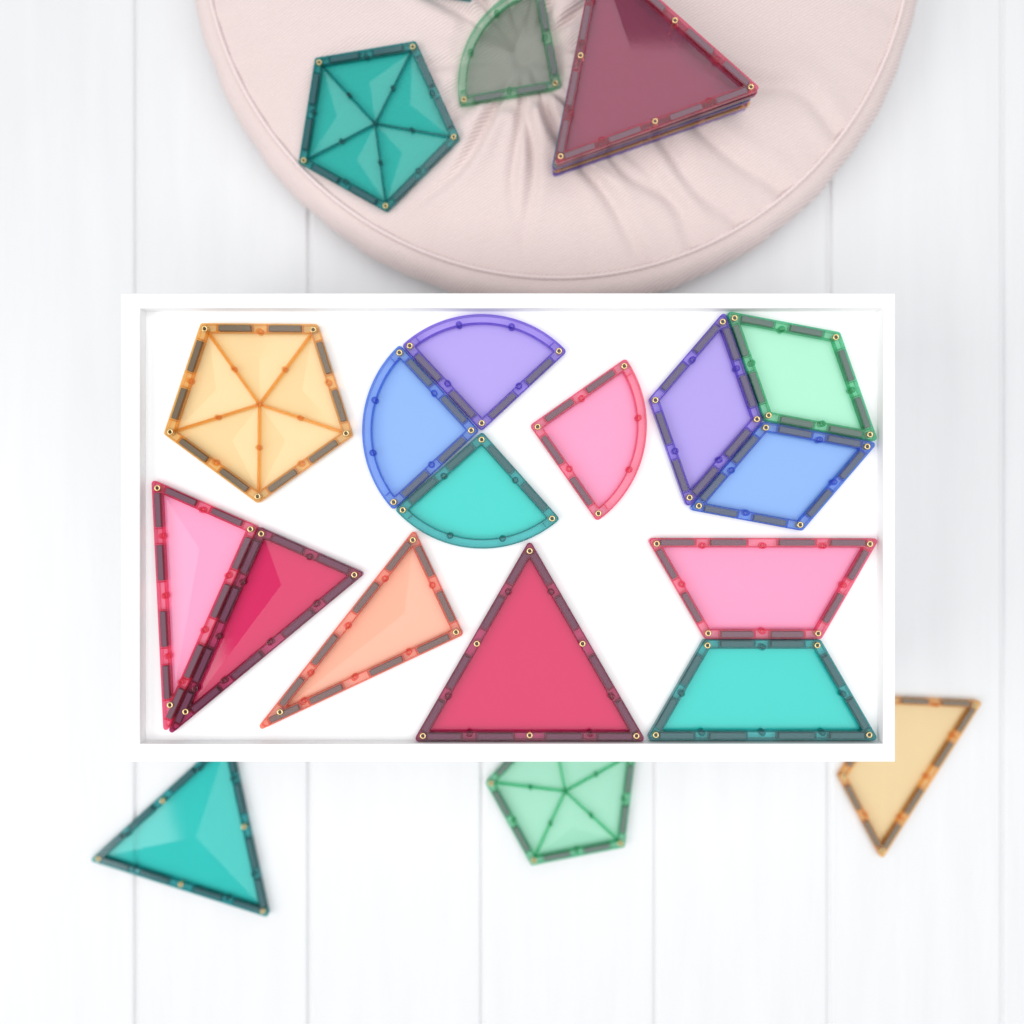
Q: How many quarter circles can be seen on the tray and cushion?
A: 5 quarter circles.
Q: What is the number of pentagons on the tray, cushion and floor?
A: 3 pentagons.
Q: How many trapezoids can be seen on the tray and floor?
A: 3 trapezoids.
